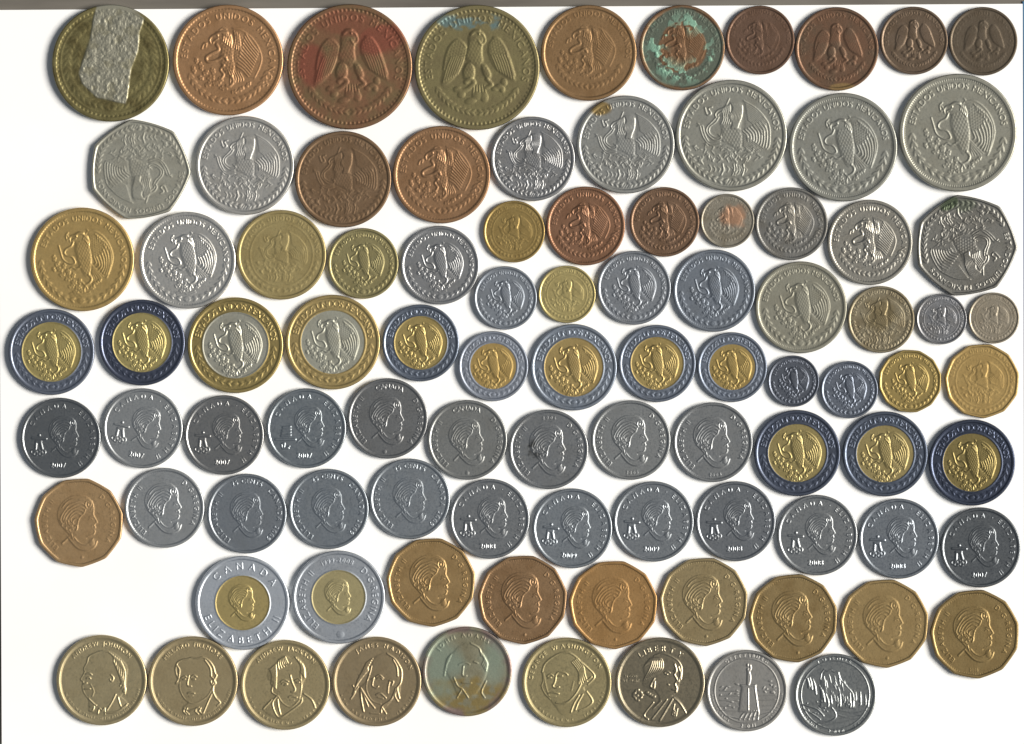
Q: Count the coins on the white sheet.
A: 94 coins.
